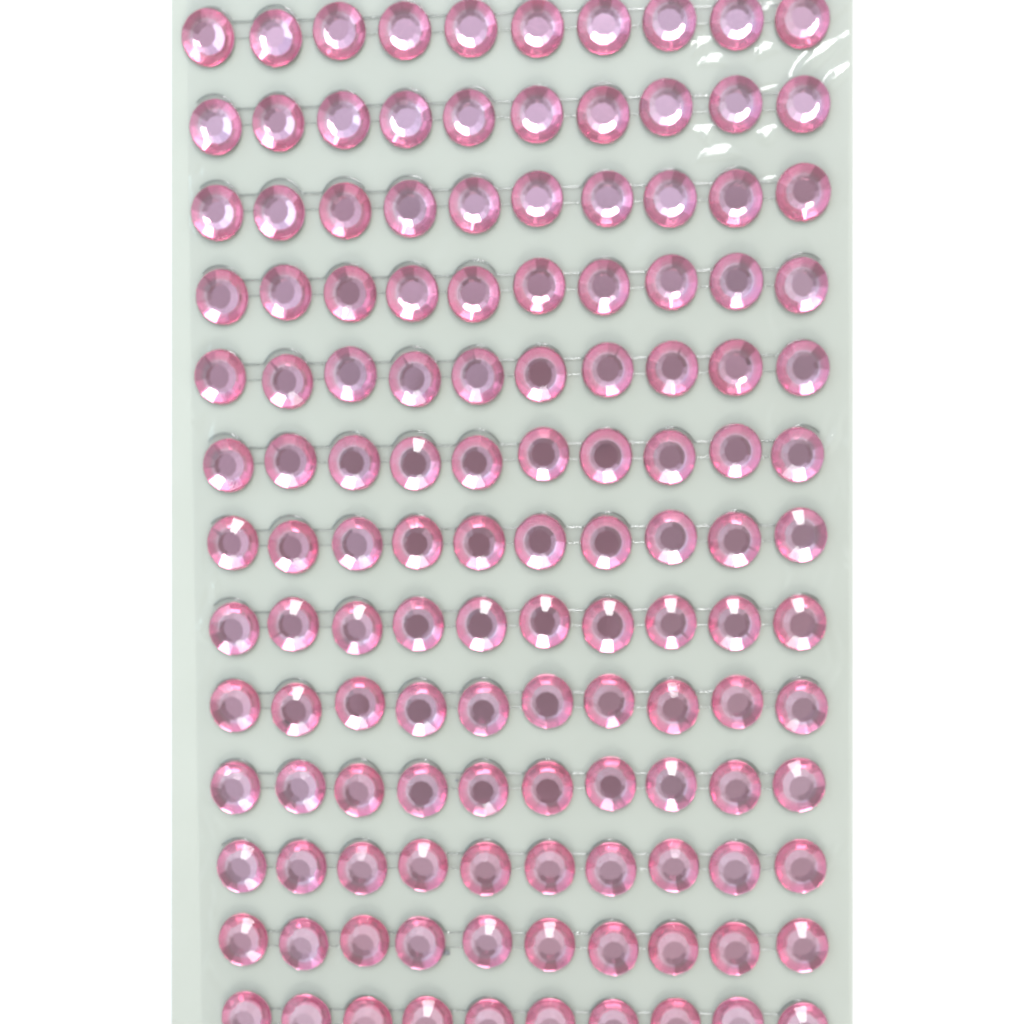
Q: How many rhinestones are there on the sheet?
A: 130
